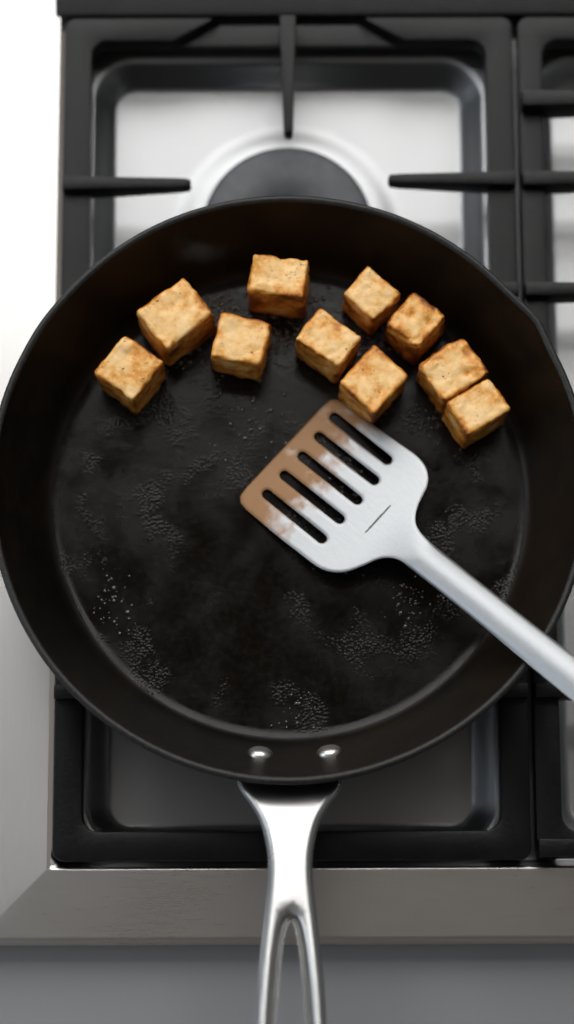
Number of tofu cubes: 10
